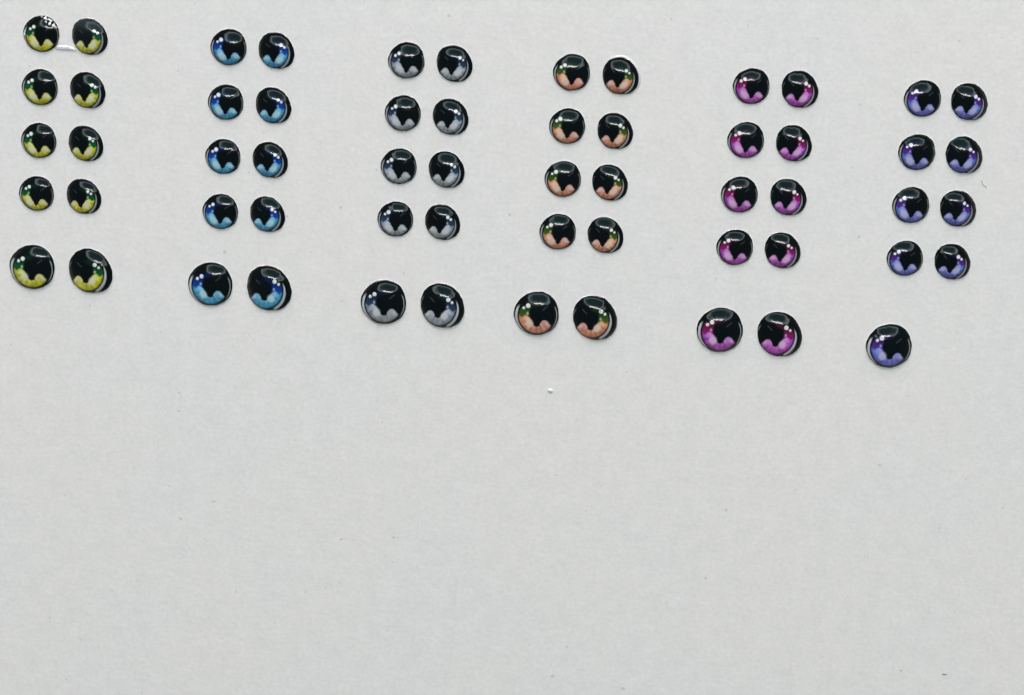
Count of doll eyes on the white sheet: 59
